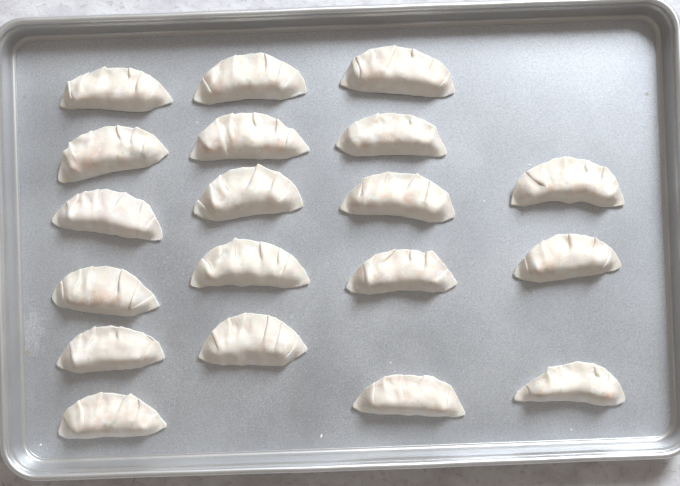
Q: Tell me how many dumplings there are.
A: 19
